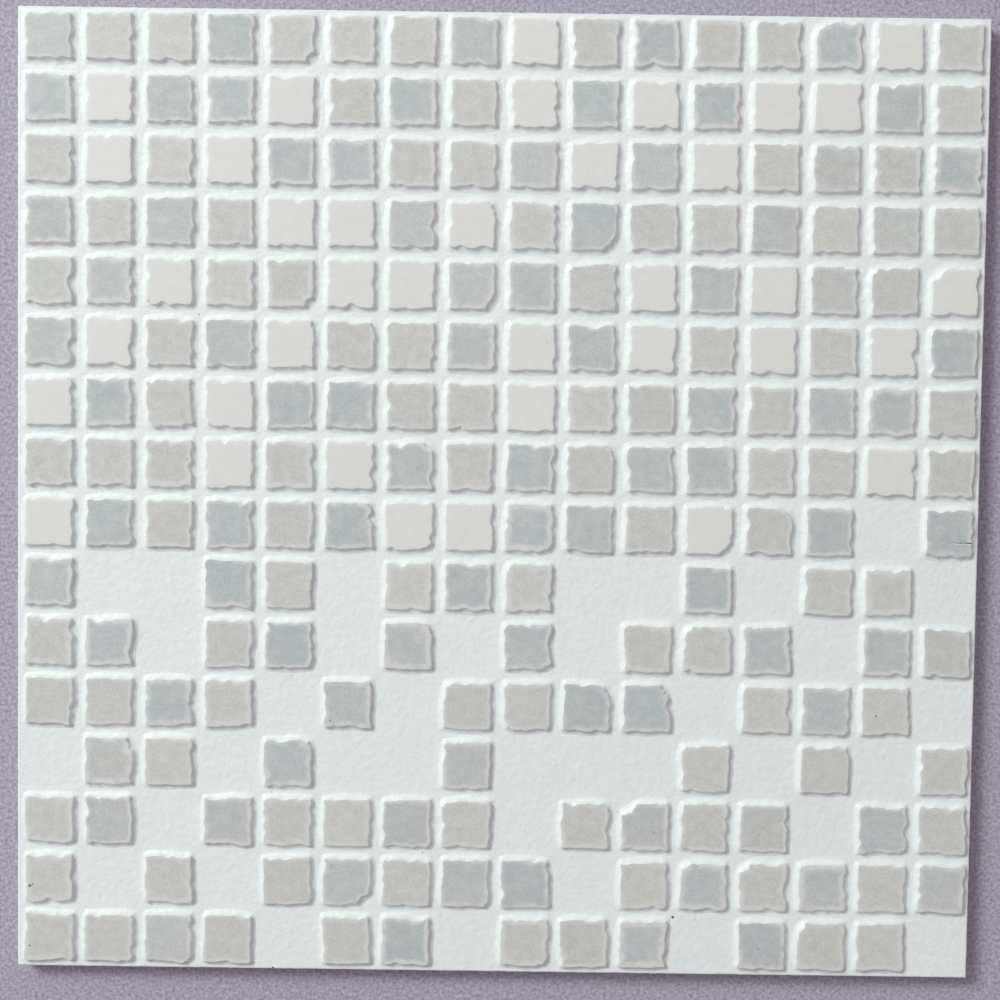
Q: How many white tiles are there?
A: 37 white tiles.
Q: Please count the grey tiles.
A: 183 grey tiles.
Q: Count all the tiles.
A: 220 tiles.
